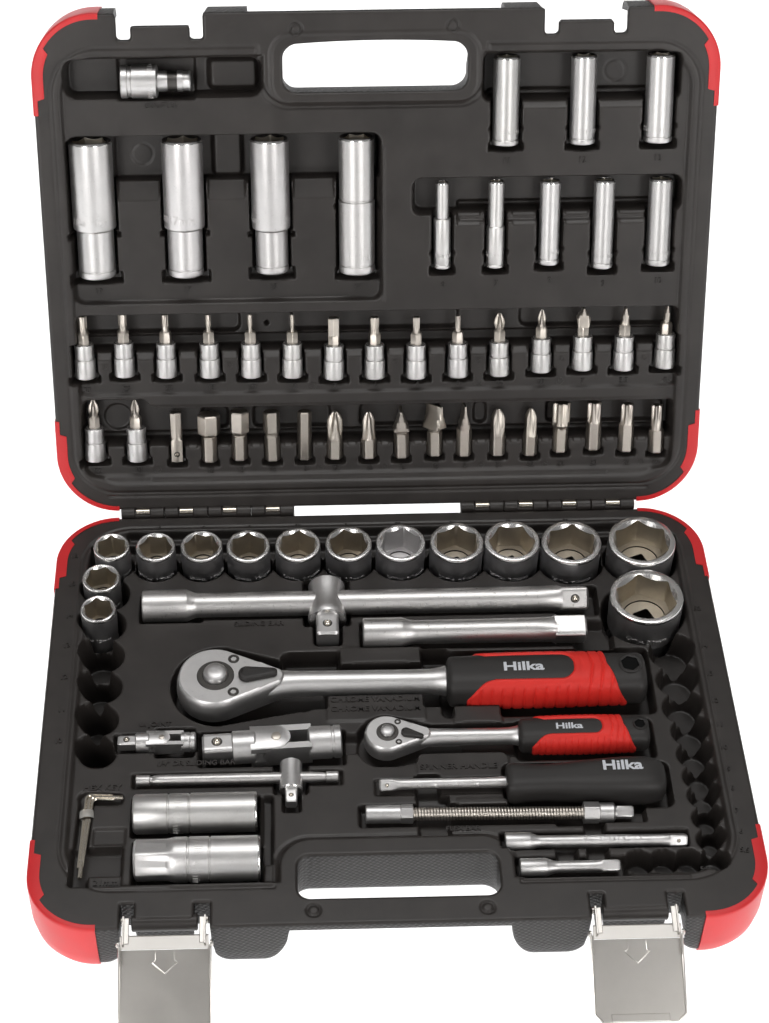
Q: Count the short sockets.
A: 14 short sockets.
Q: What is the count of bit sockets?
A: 17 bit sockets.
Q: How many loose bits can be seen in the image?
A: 16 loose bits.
